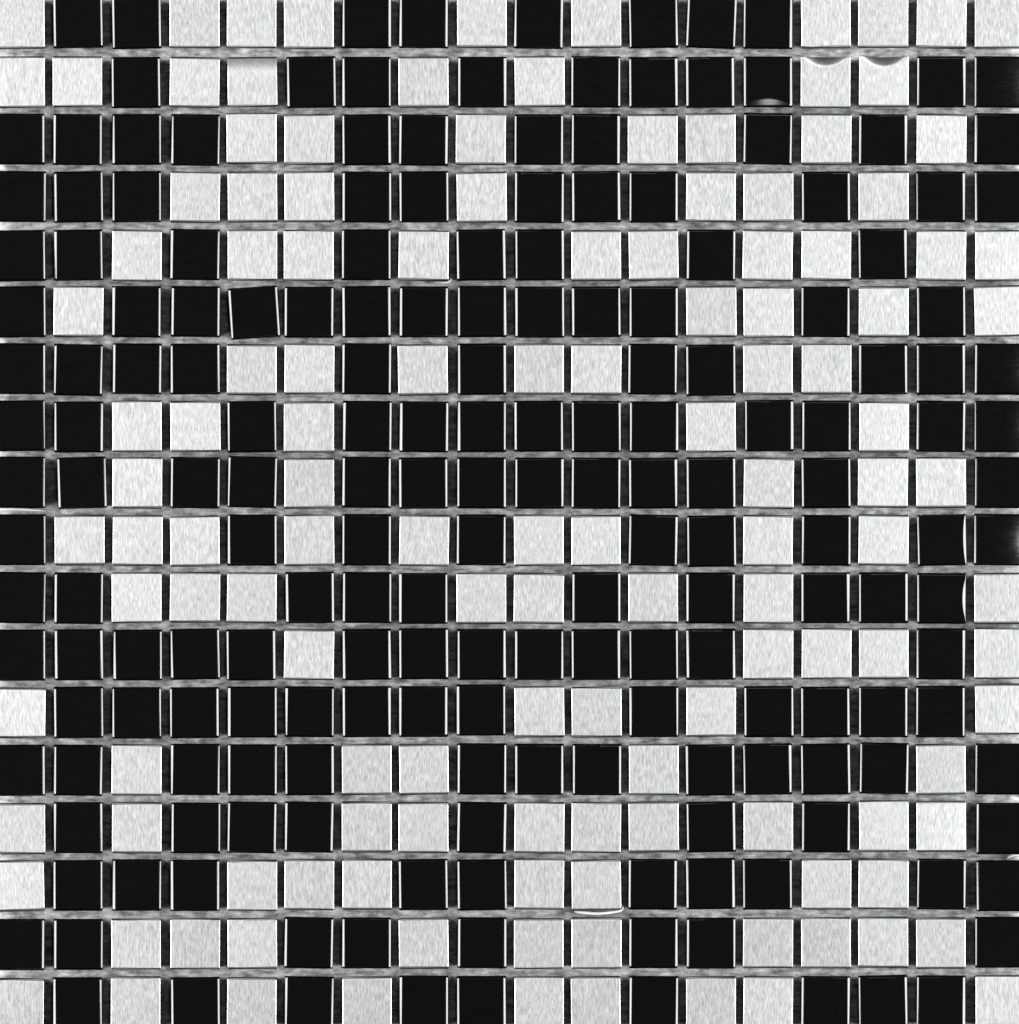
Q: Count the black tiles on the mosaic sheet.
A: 191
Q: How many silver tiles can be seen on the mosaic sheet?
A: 133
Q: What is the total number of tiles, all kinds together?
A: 324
